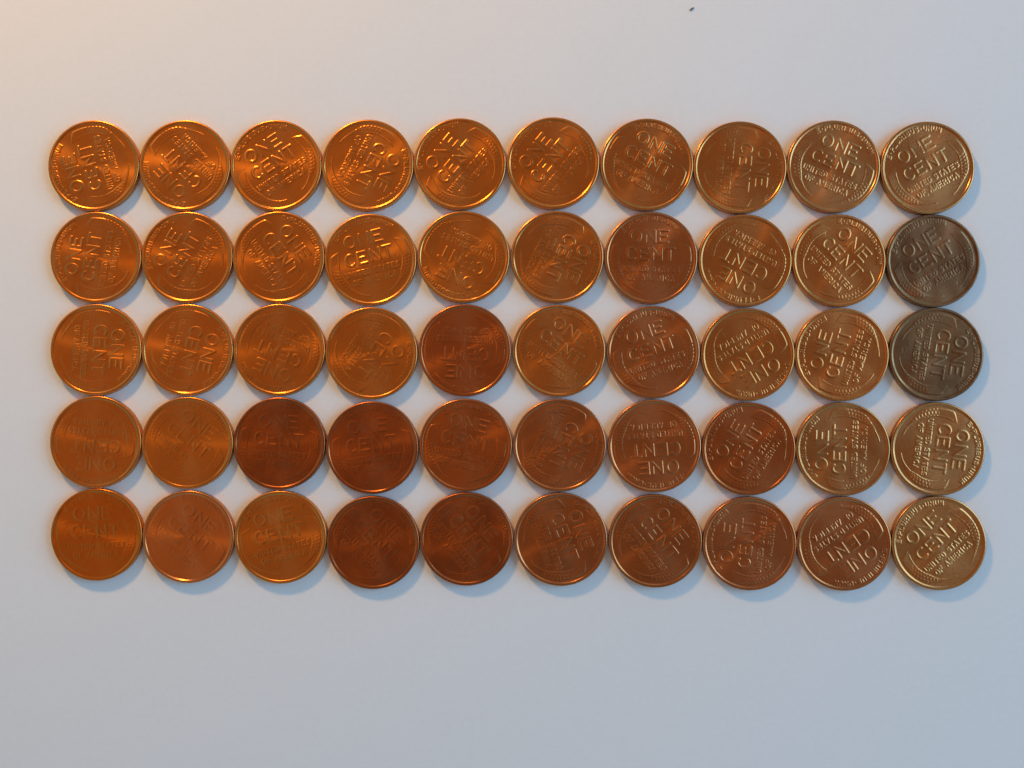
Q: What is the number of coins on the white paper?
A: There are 50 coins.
